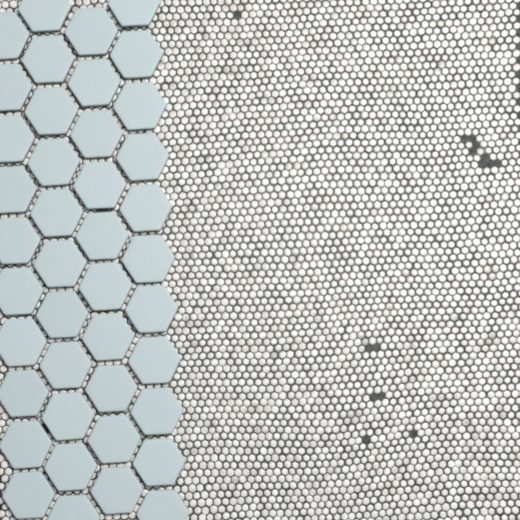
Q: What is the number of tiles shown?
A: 42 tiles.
